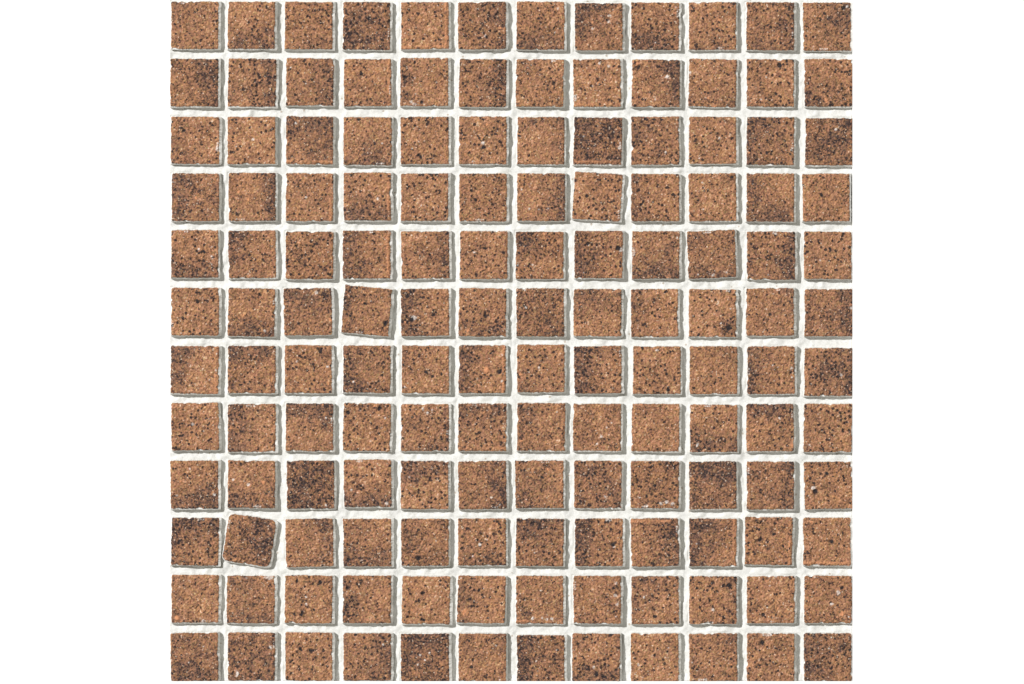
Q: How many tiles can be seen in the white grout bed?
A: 144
